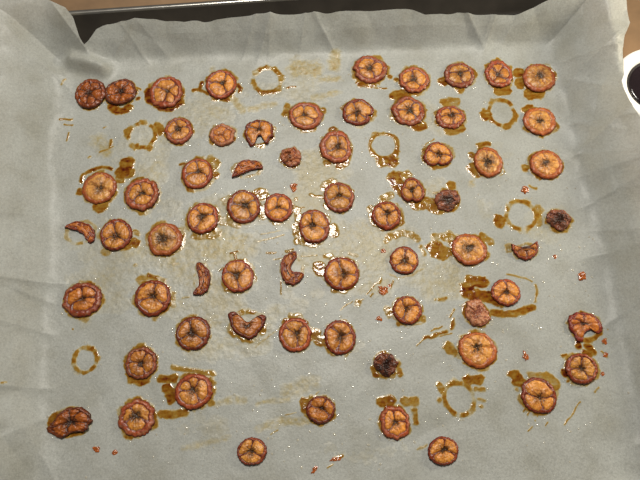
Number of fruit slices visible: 67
